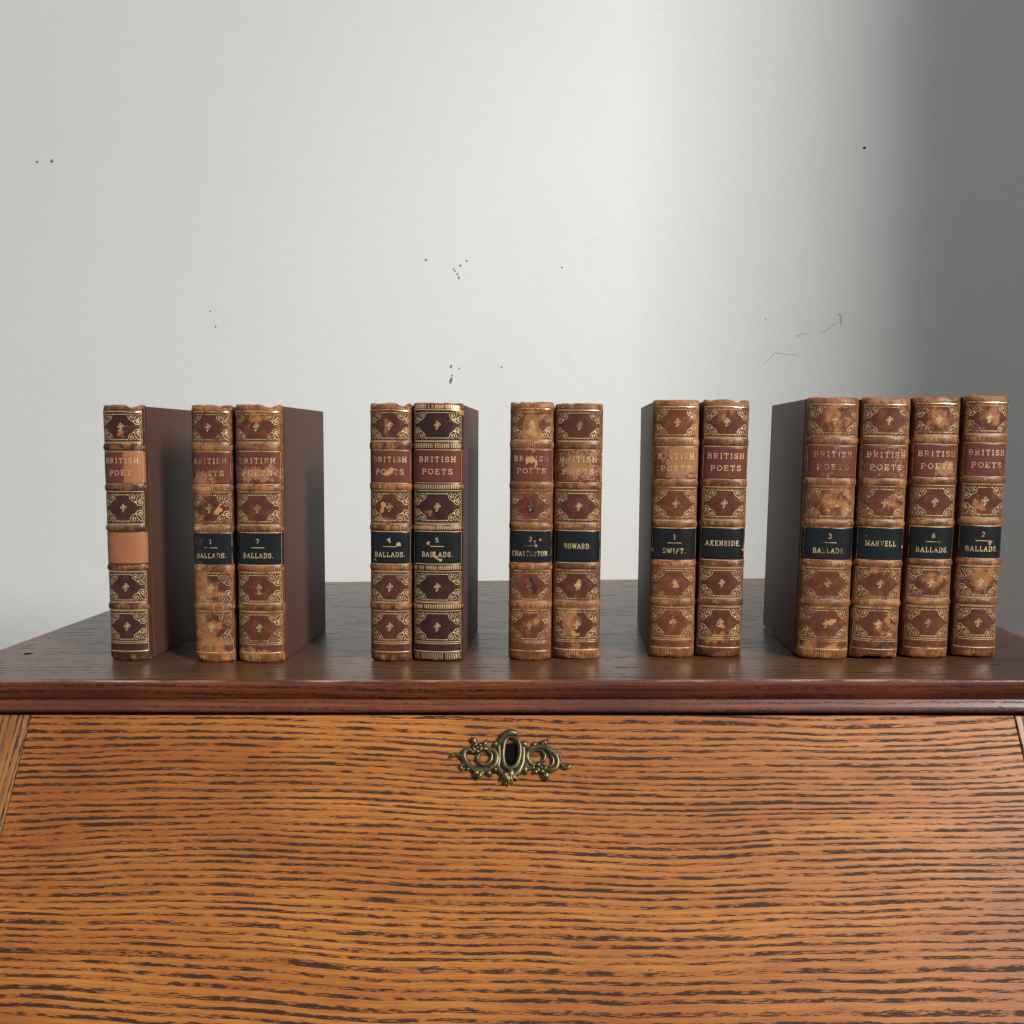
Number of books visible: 13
